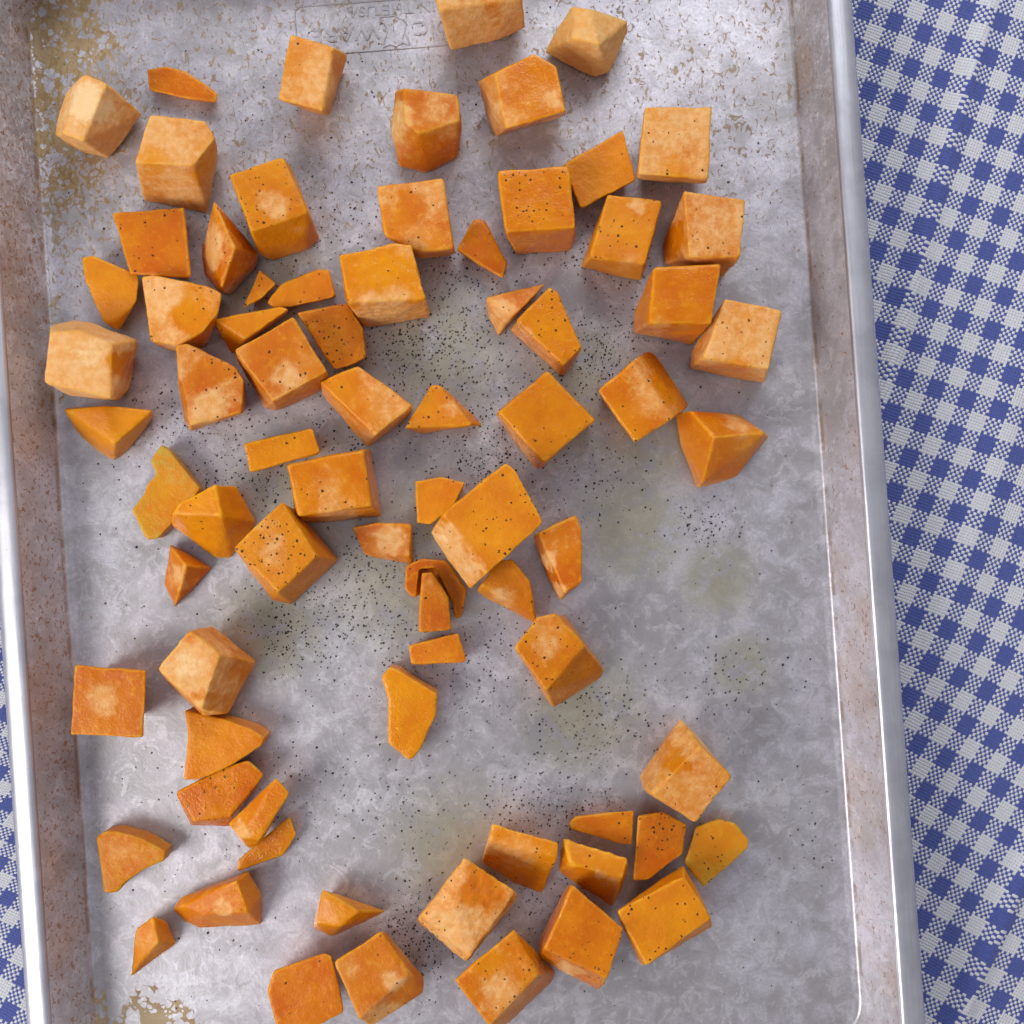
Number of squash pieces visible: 76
